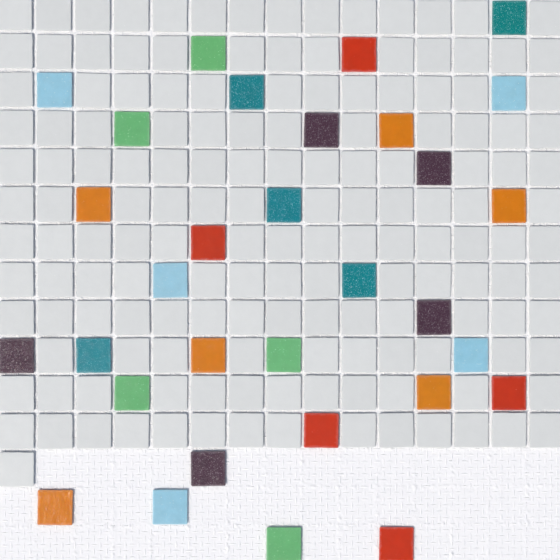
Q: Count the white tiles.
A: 155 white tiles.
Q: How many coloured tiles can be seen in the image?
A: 31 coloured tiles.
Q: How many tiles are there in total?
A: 186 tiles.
